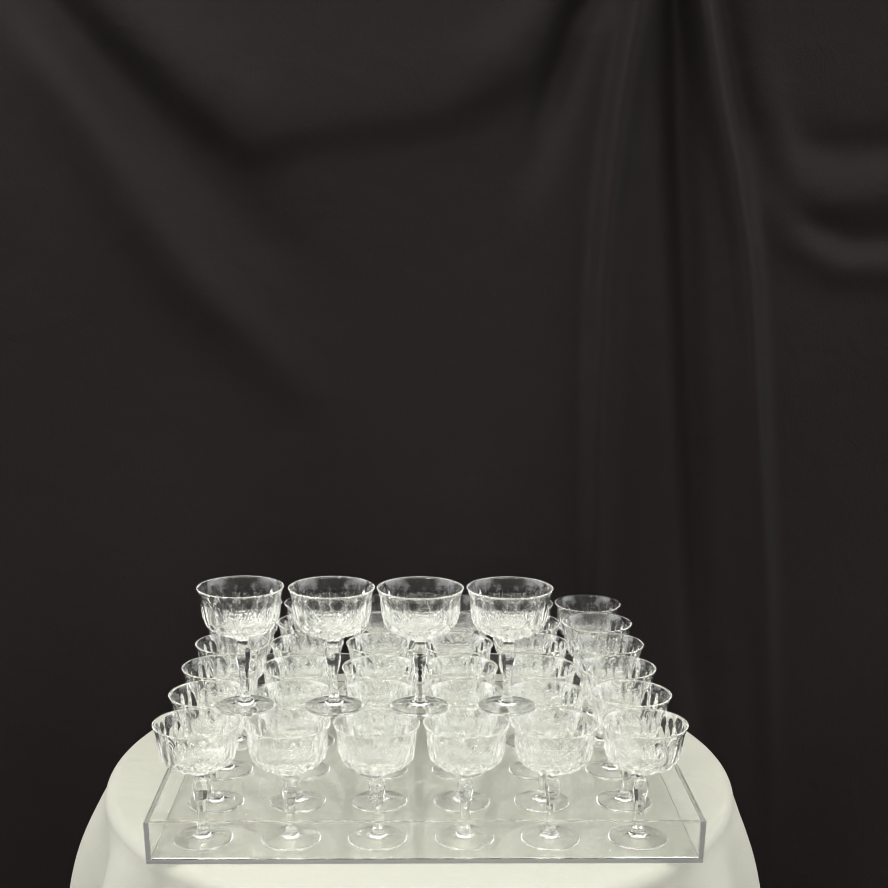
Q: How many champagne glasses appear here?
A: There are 40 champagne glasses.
